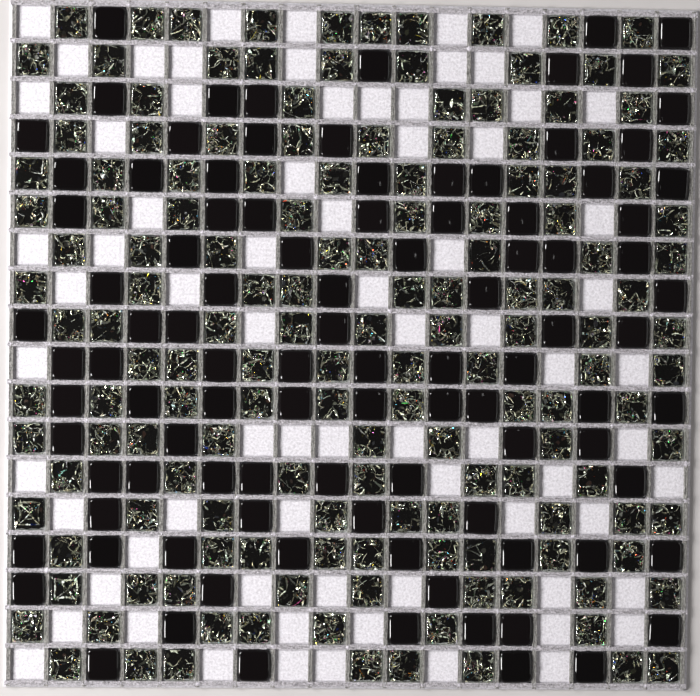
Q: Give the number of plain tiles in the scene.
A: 99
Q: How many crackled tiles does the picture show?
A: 152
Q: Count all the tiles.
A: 251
